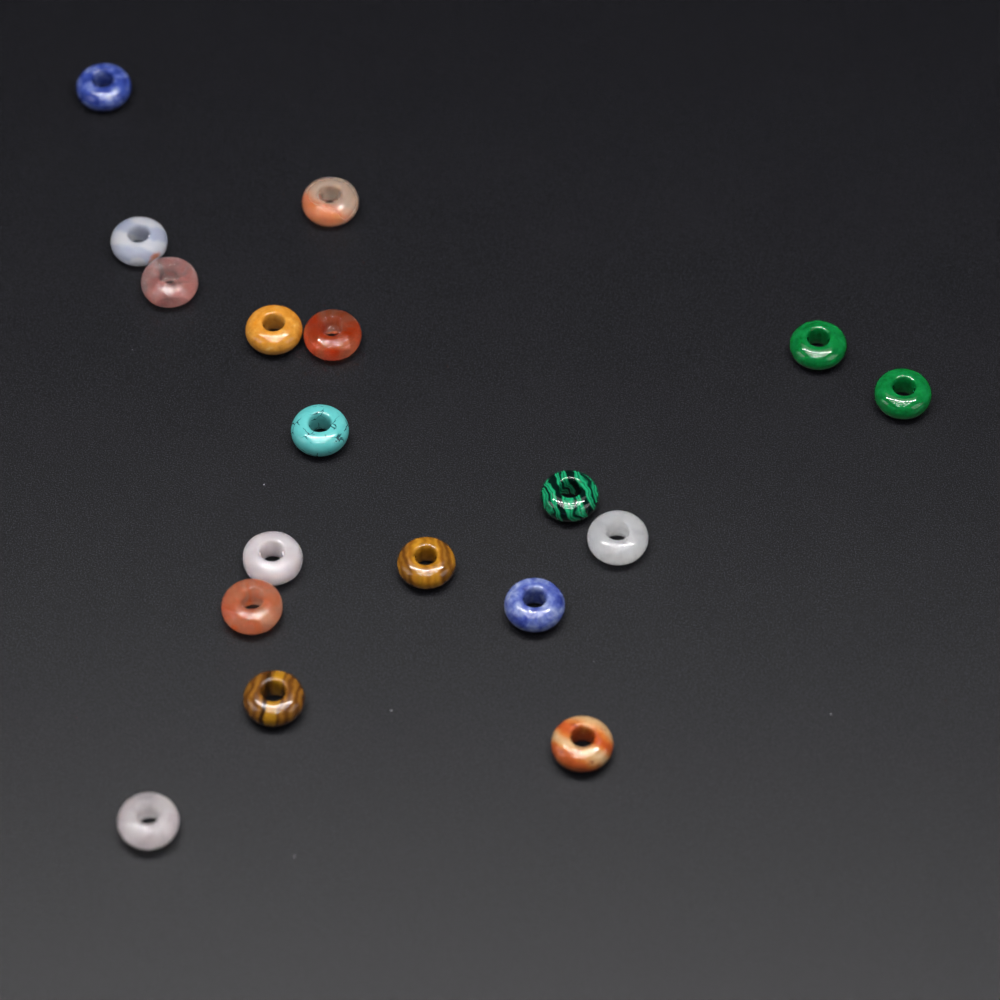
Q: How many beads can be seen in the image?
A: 18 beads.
